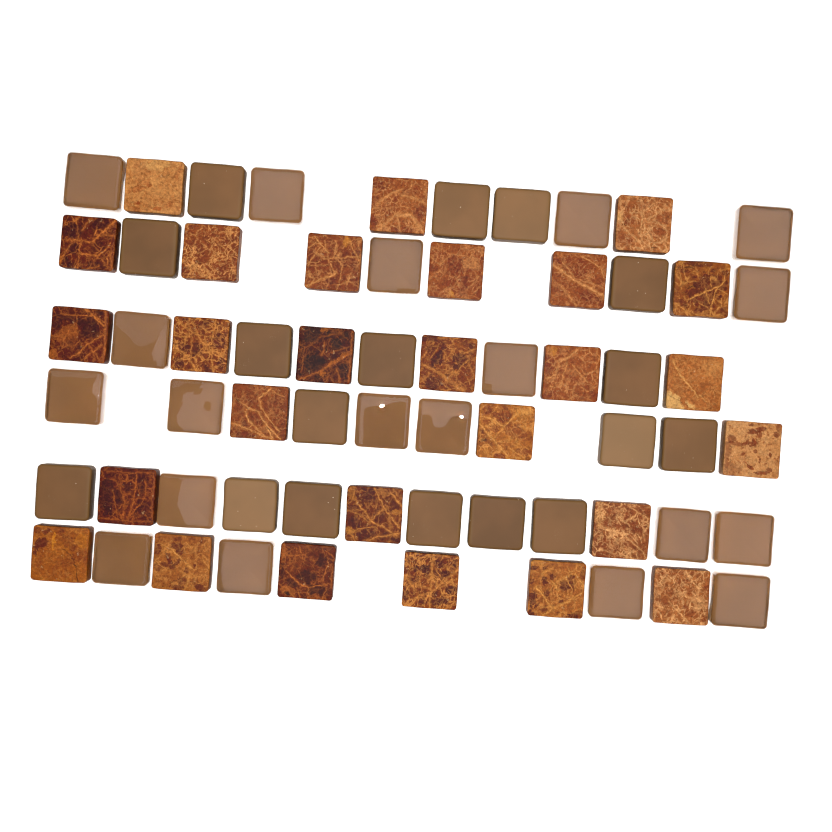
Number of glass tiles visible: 36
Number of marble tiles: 27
